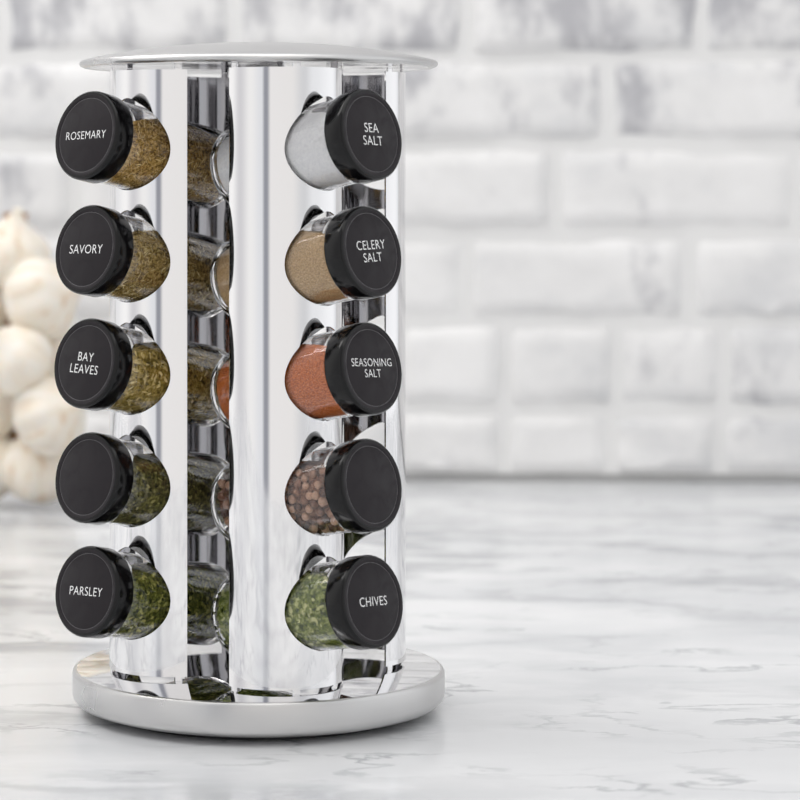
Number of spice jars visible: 10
